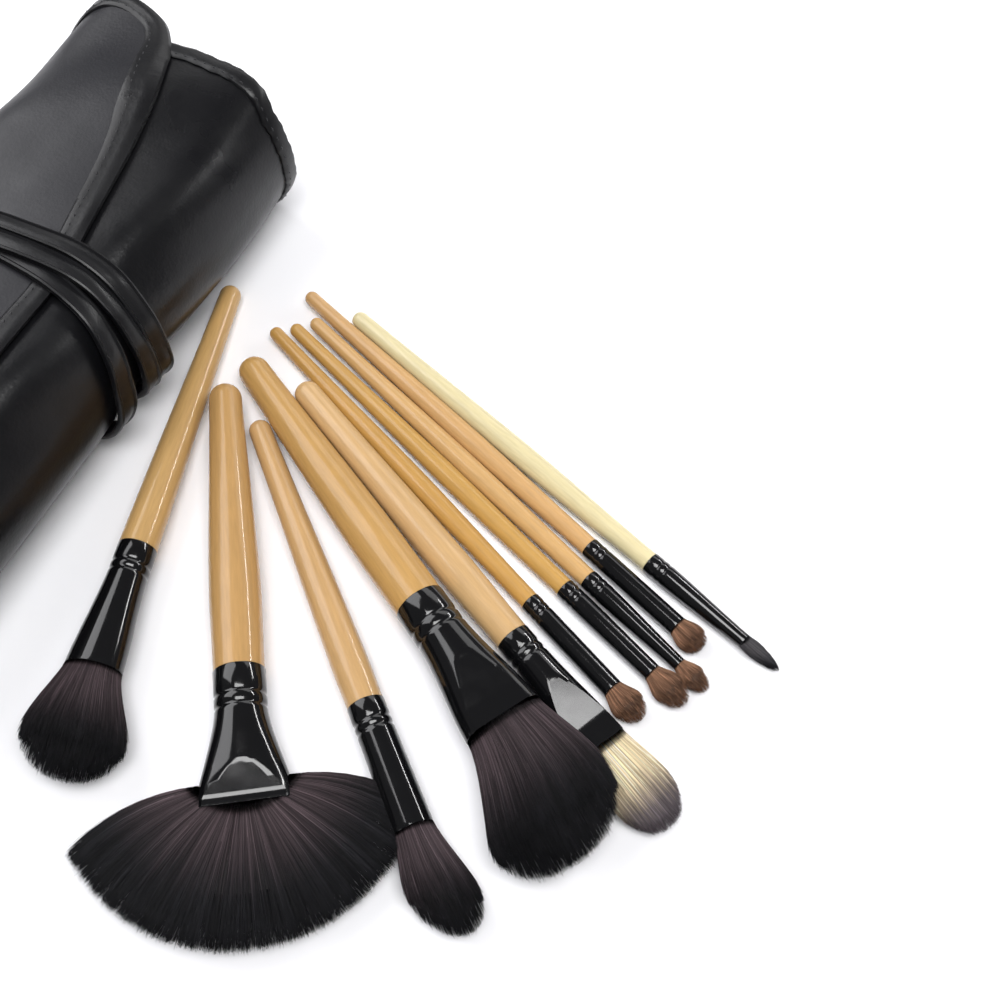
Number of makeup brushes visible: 10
